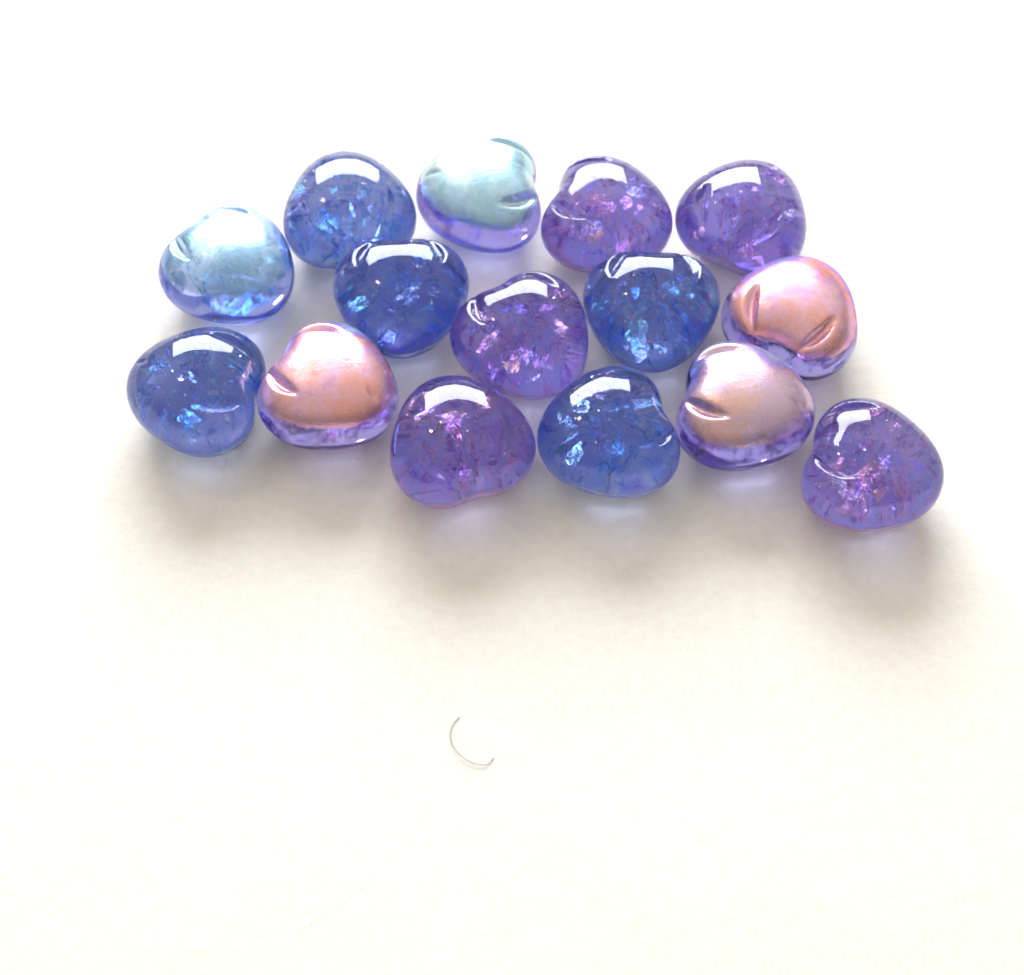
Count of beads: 15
